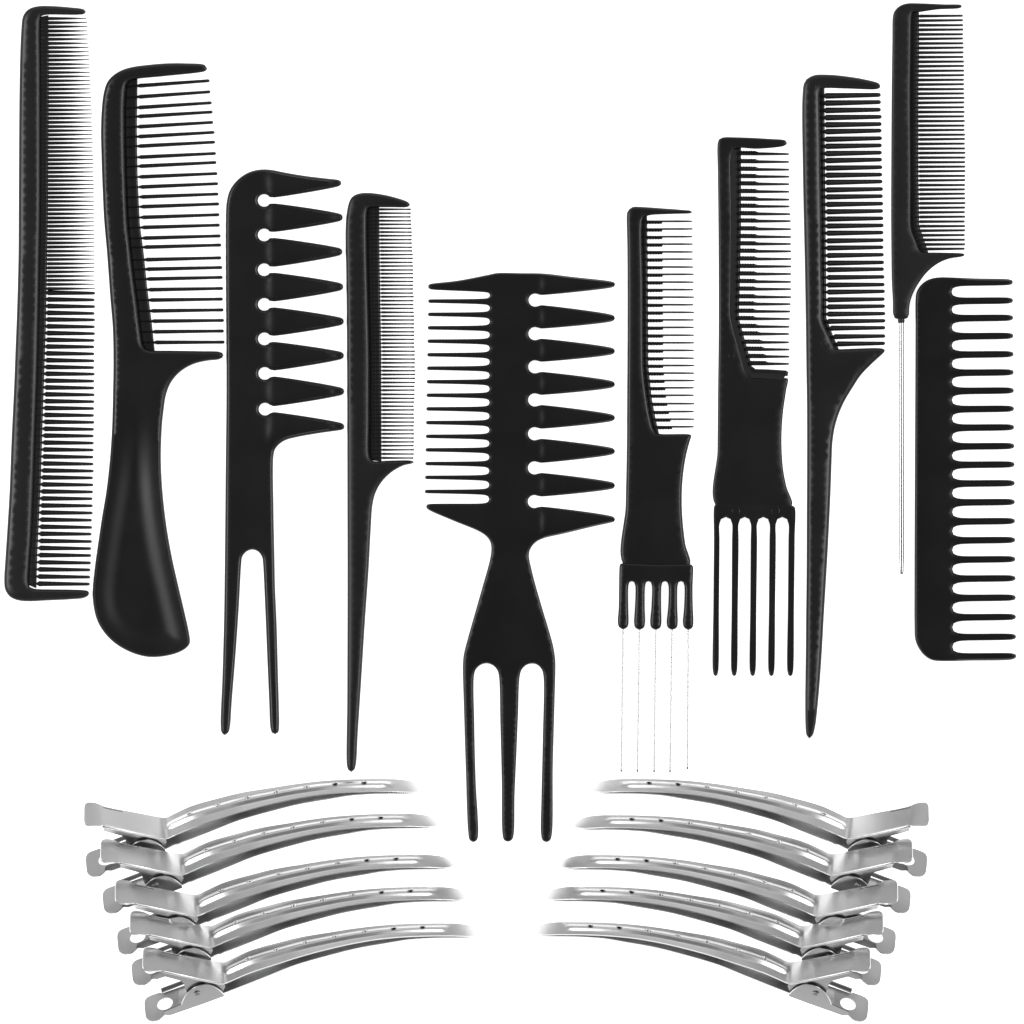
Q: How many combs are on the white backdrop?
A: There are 10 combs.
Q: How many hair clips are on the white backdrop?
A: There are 10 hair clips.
